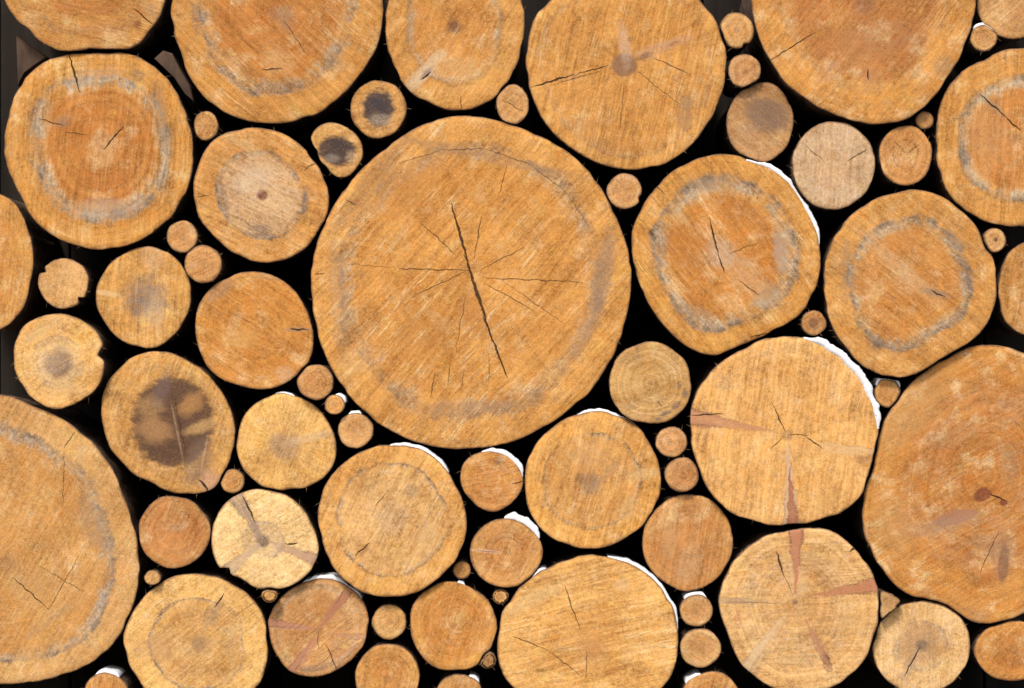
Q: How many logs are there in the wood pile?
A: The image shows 74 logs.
